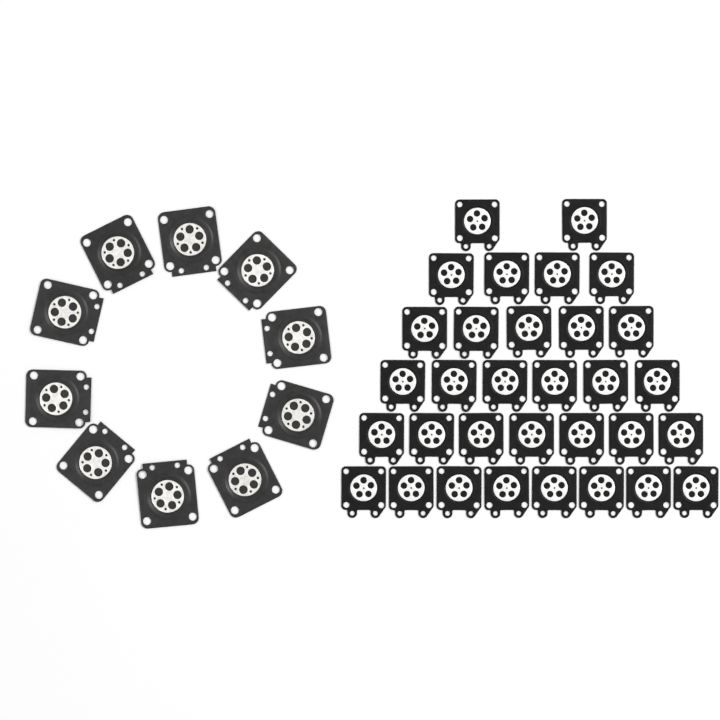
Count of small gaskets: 32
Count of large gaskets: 10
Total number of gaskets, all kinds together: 42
